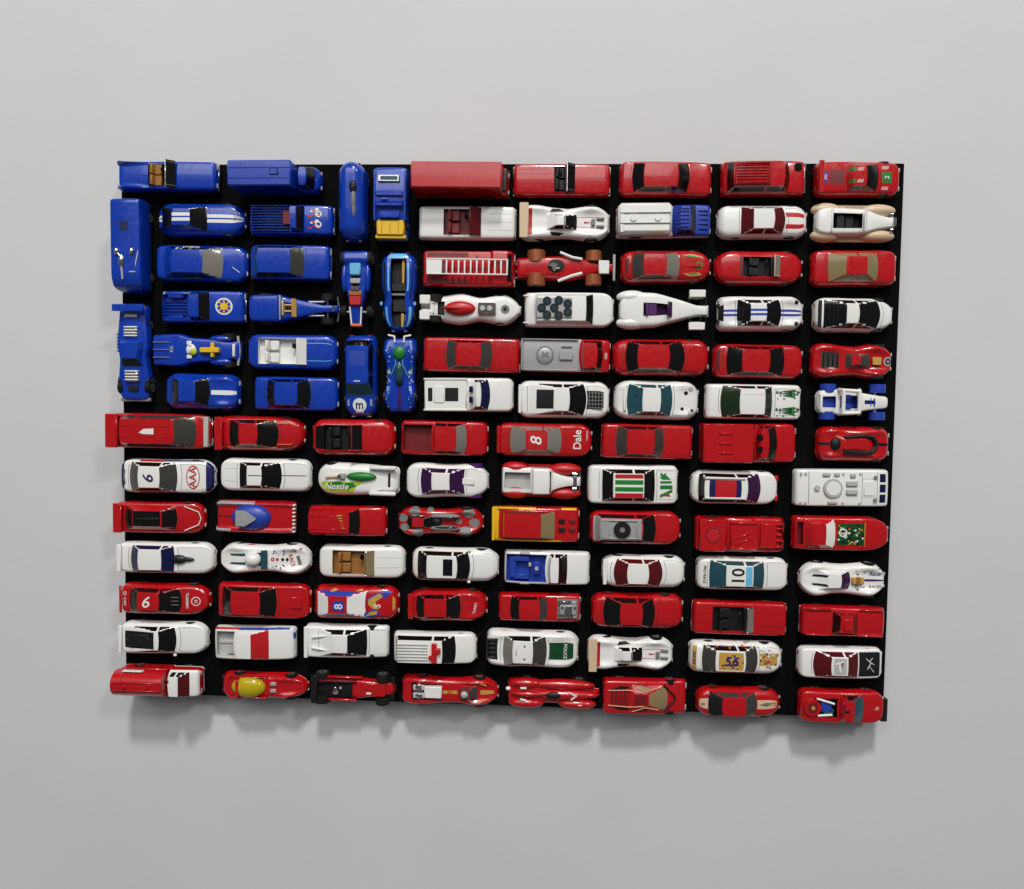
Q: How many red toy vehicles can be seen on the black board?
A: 47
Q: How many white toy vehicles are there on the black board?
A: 39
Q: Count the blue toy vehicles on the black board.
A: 20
